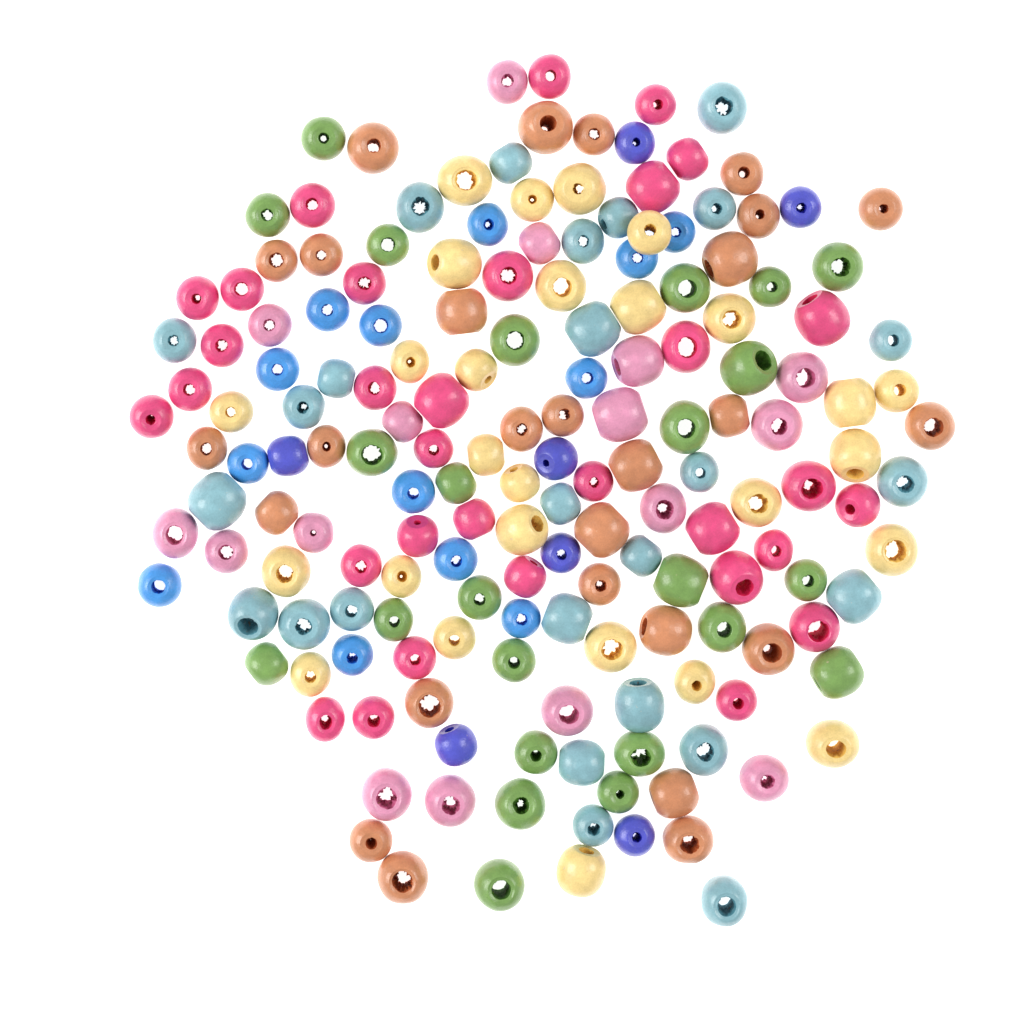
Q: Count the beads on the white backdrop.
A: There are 172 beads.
